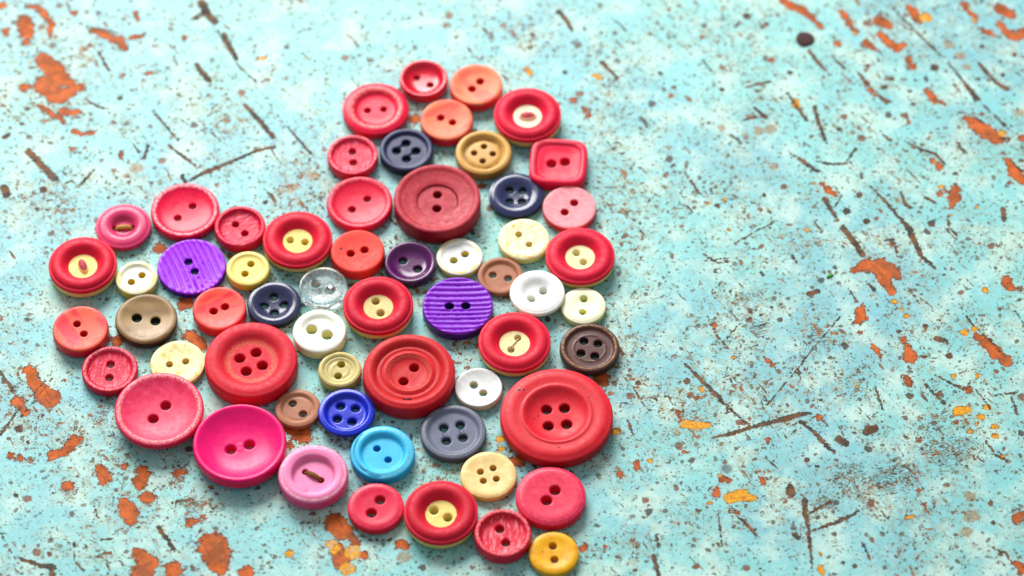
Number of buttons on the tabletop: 59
